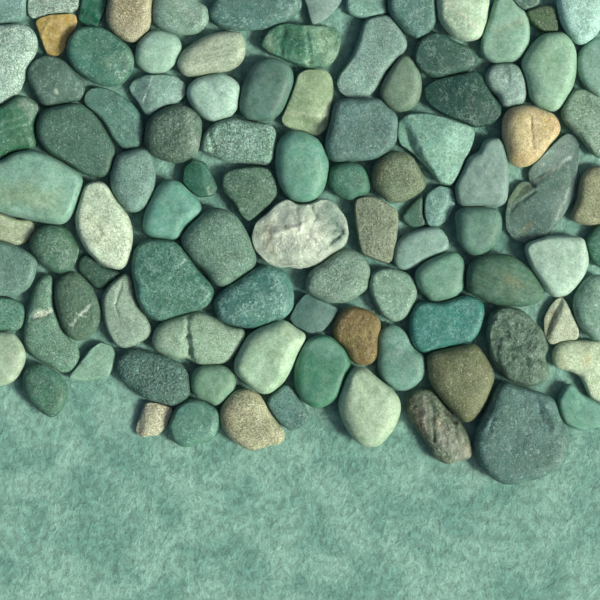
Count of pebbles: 101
